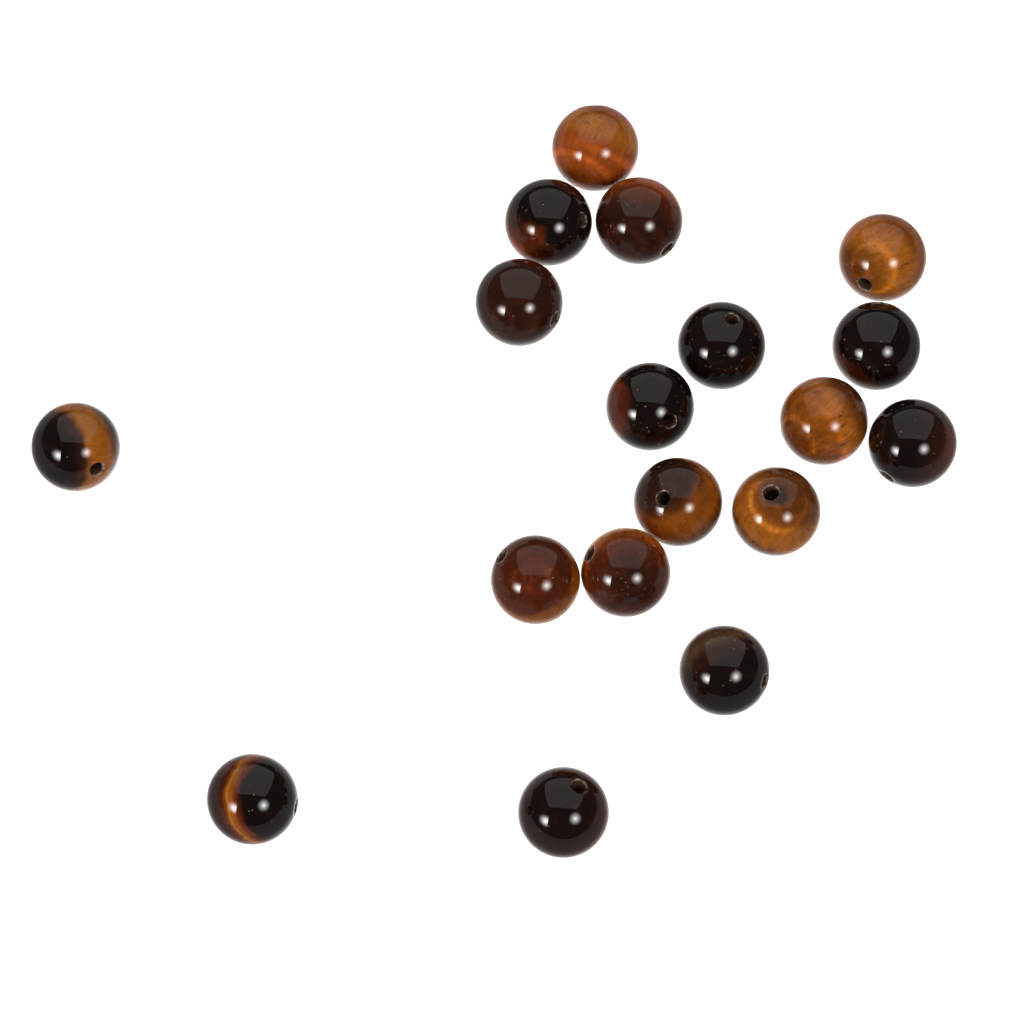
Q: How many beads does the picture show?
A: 18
